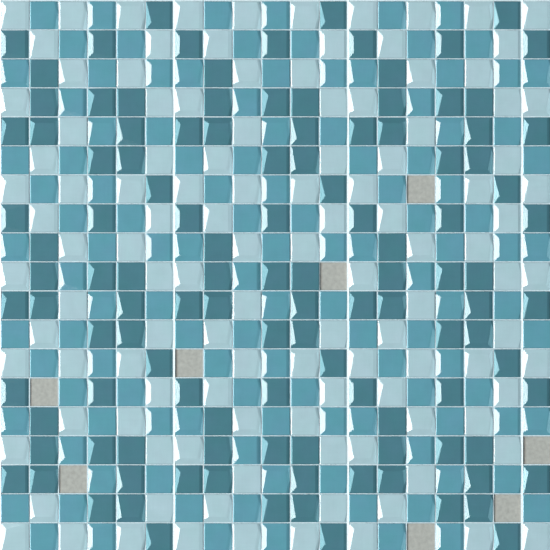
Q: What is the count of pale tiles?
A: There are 116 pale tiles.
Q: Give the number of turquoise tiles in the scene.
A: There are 120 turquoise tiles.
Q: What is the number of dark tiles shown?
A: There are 117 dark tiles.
